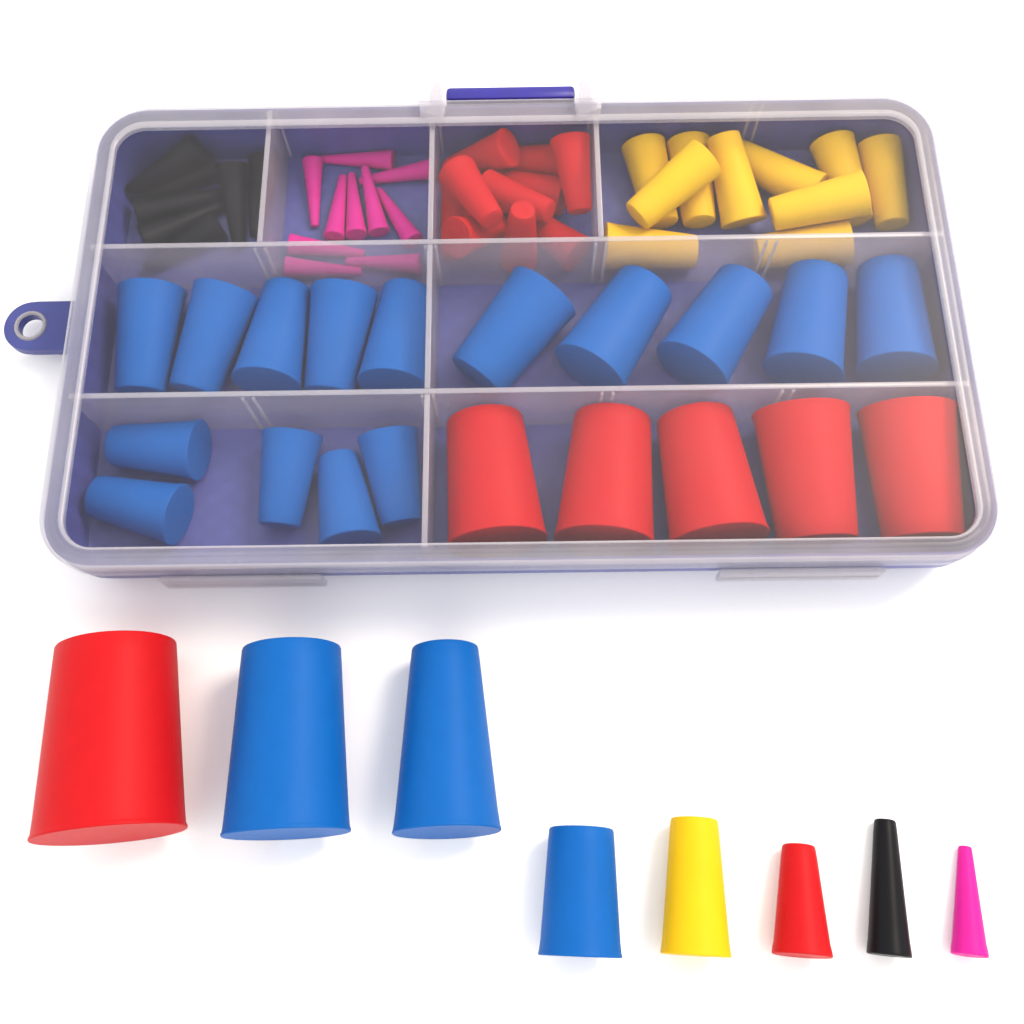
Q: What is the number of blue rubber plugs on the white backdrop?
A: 18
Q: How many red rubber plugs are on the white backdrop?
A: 17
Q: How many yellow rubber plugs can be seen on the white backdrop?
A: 11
